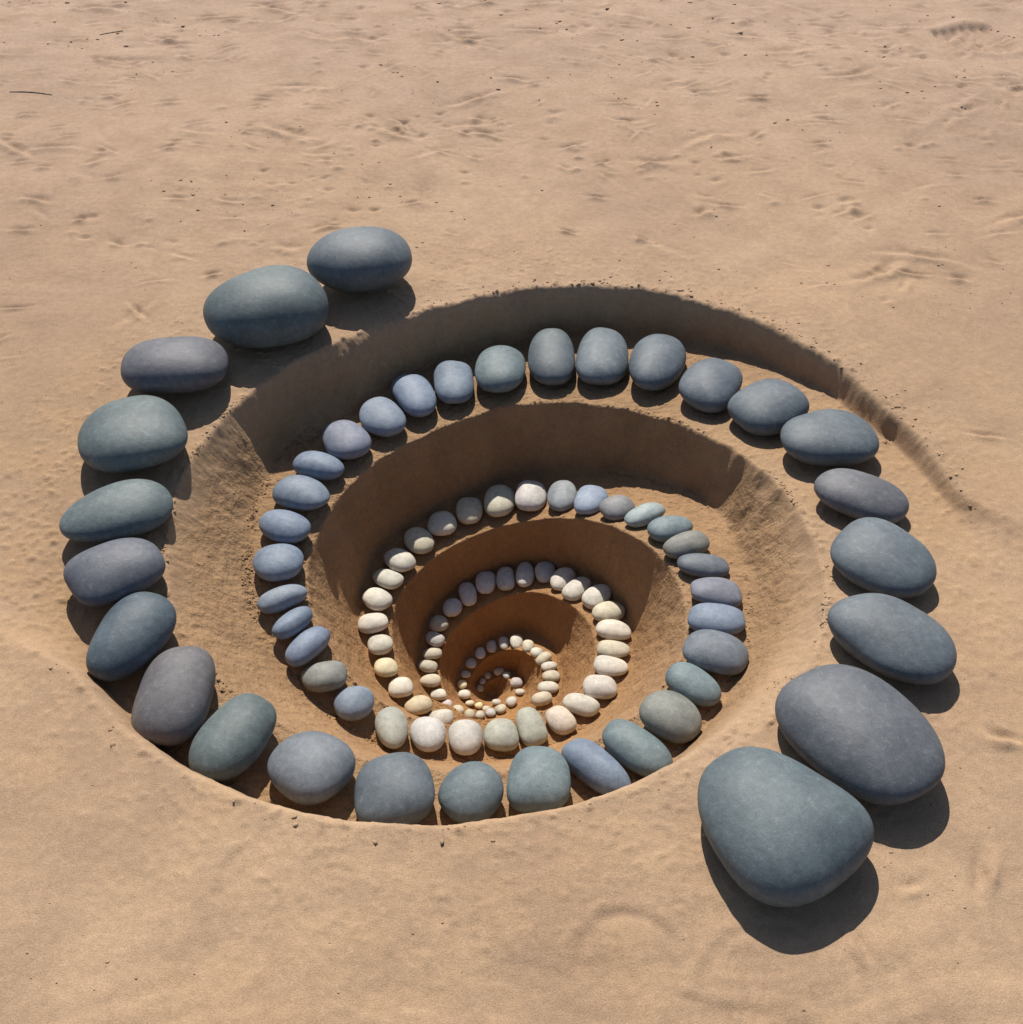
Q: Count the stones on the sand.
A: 126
